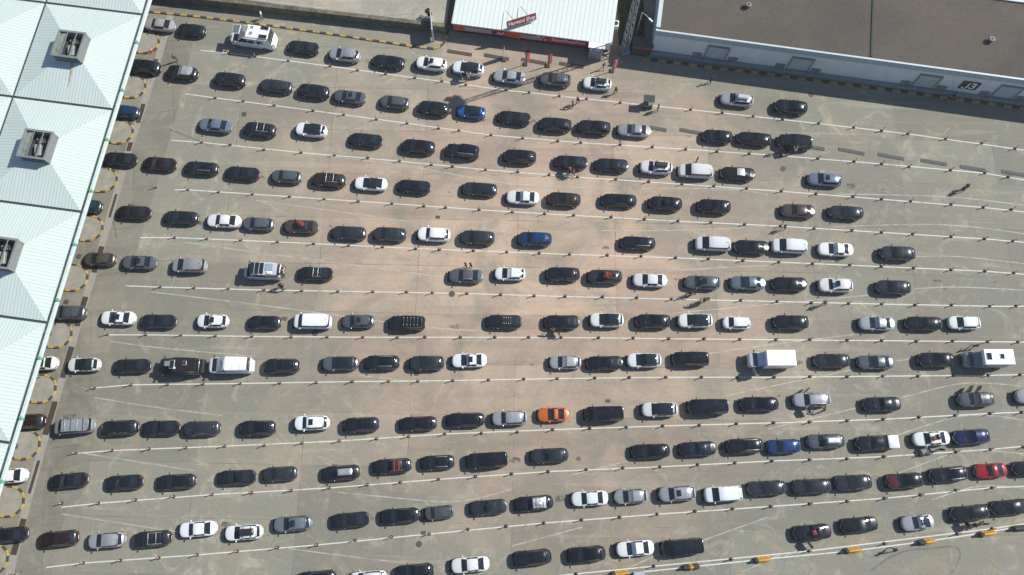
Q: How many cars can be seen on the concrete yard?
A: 197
